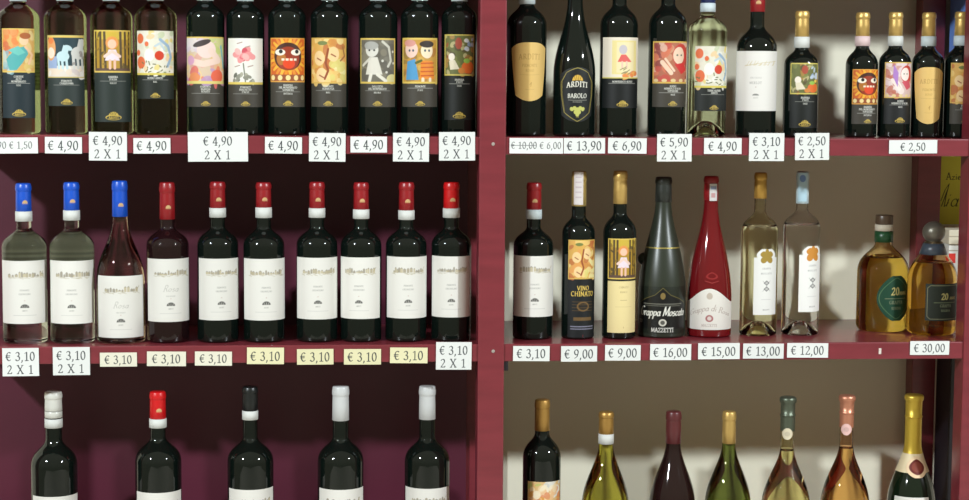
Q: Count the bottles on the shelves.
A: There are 53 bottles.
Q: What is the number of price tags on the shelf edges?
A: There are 36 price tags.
